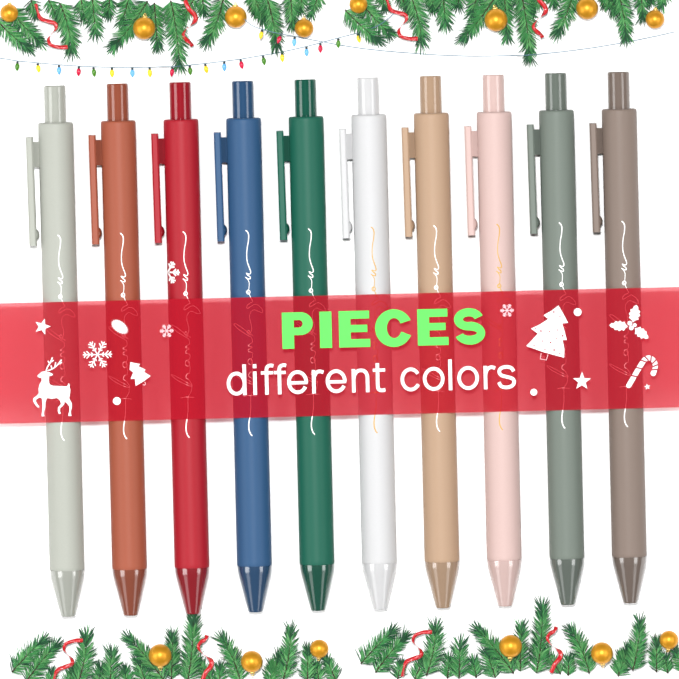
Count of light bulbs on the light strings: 22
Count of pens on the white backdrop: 10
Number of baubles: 14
